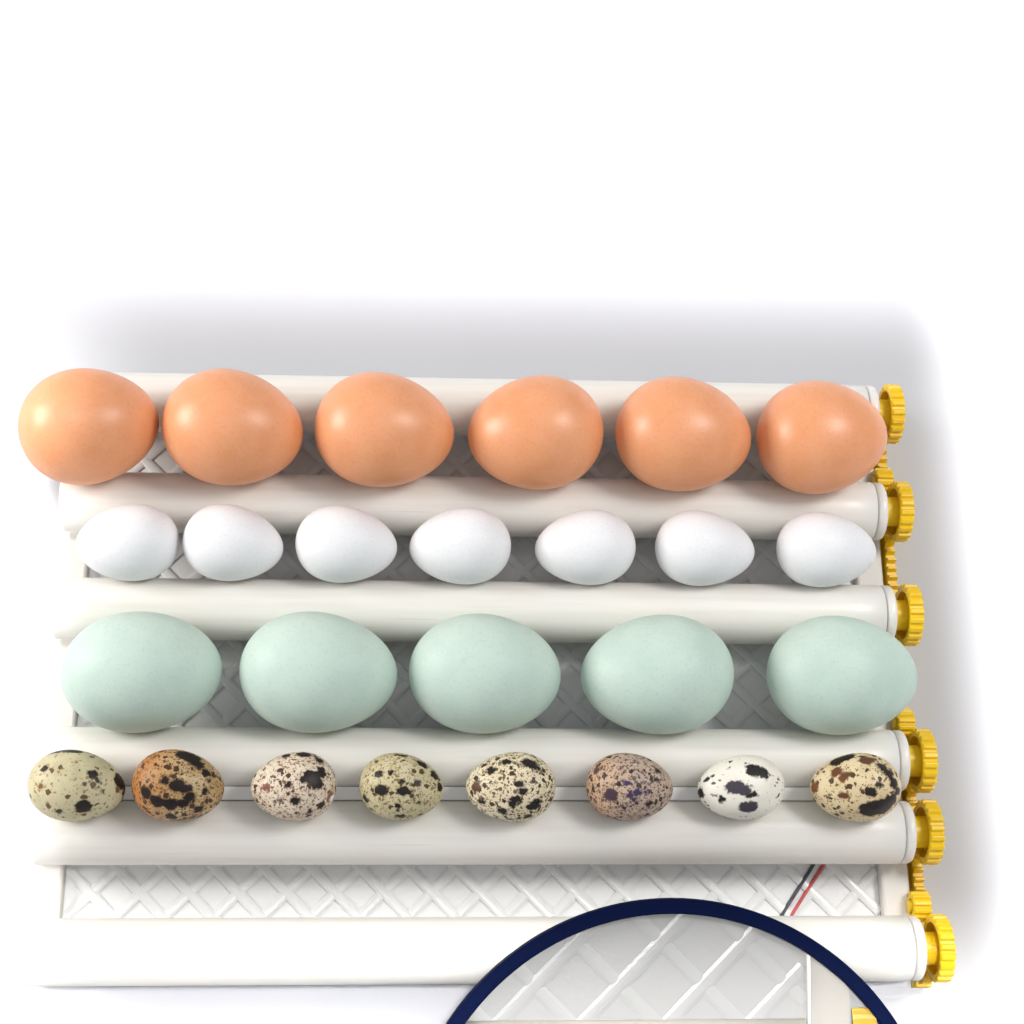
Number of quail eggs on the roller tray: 8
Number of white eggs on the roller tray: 7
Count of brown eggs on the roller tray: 6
